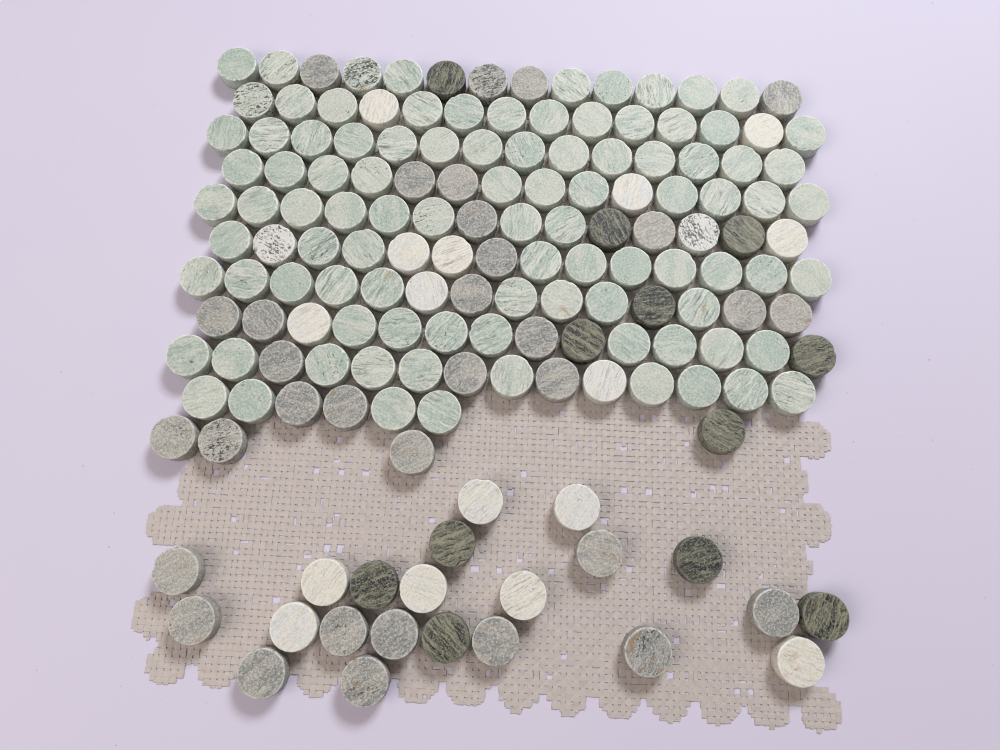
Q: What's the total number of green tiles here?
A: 95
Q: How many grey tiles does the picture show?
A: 33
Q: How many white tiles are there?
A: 18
